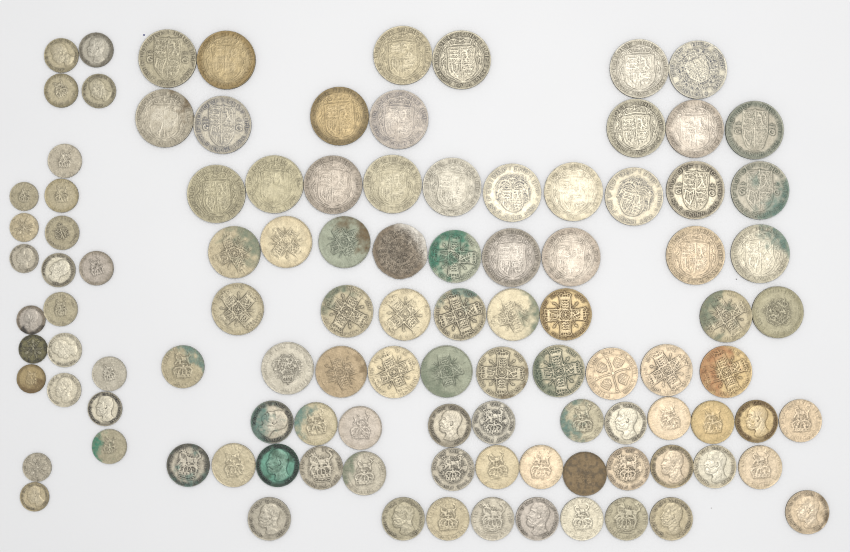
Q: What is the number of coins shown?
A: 106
